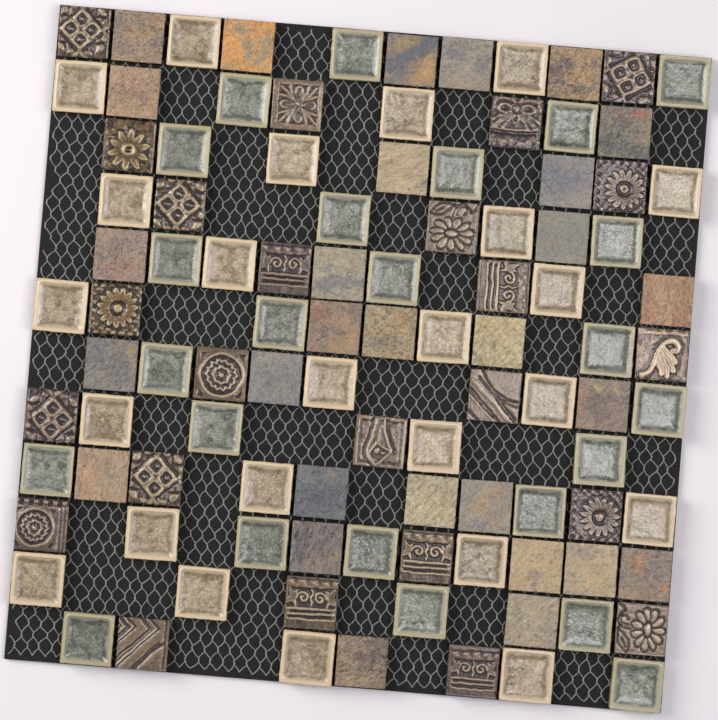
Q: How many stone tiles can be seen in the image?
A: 29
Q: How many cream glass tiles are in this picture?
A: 24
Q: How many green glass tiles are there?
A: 24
